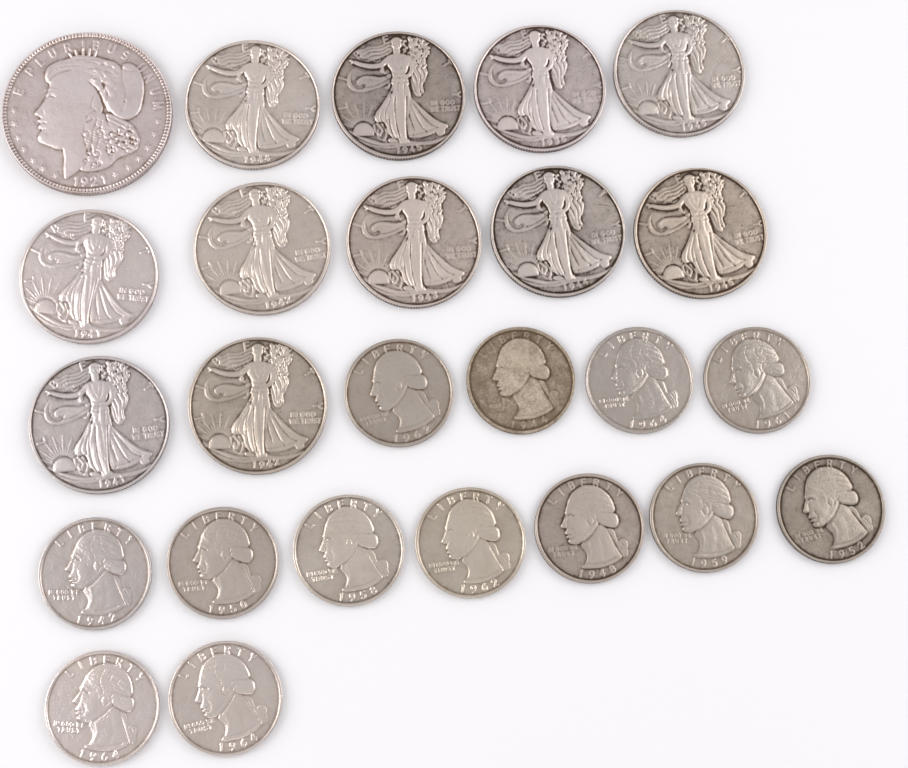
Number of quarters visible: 13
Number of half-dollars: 11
